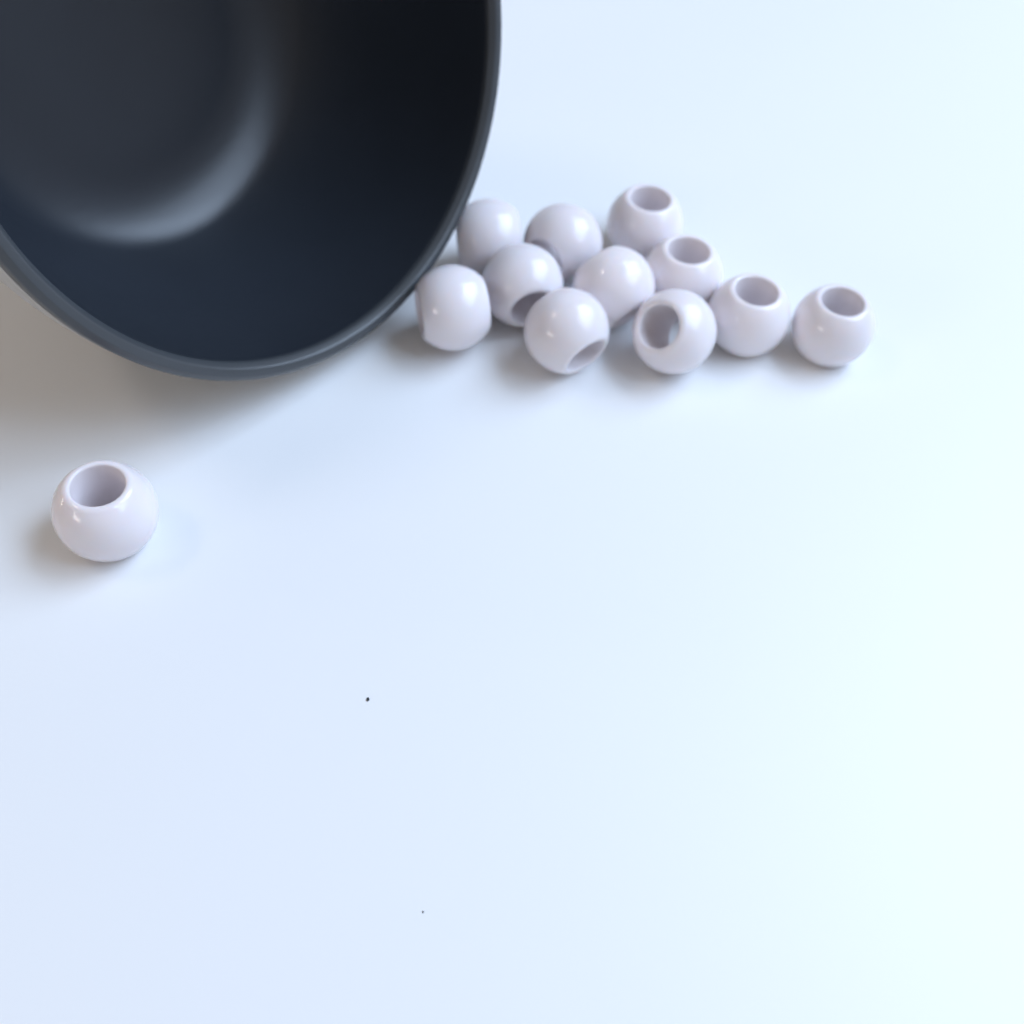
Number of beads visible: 12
